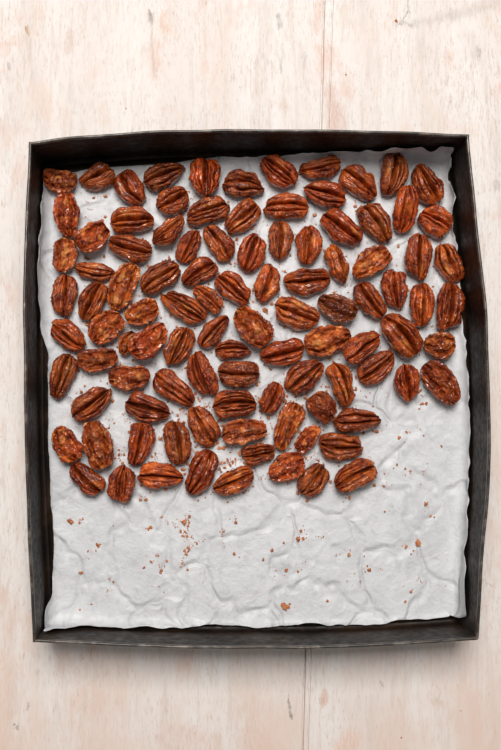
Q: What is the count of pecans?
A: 101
